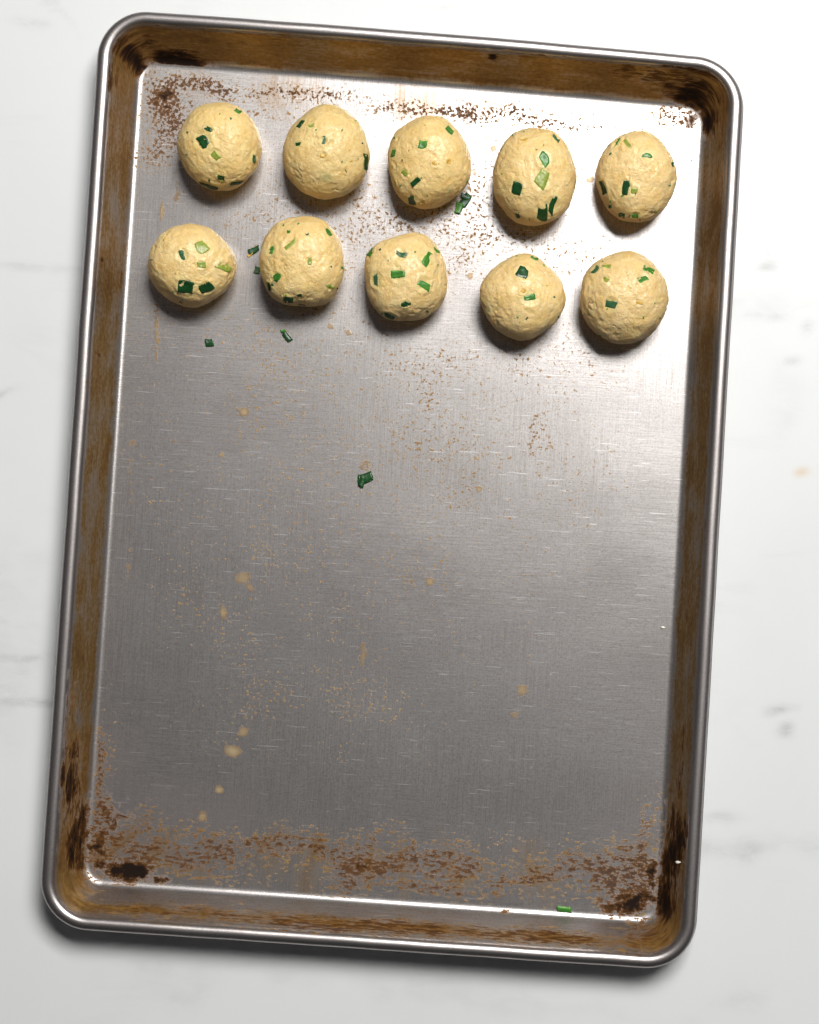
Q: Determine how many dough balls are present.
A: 10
